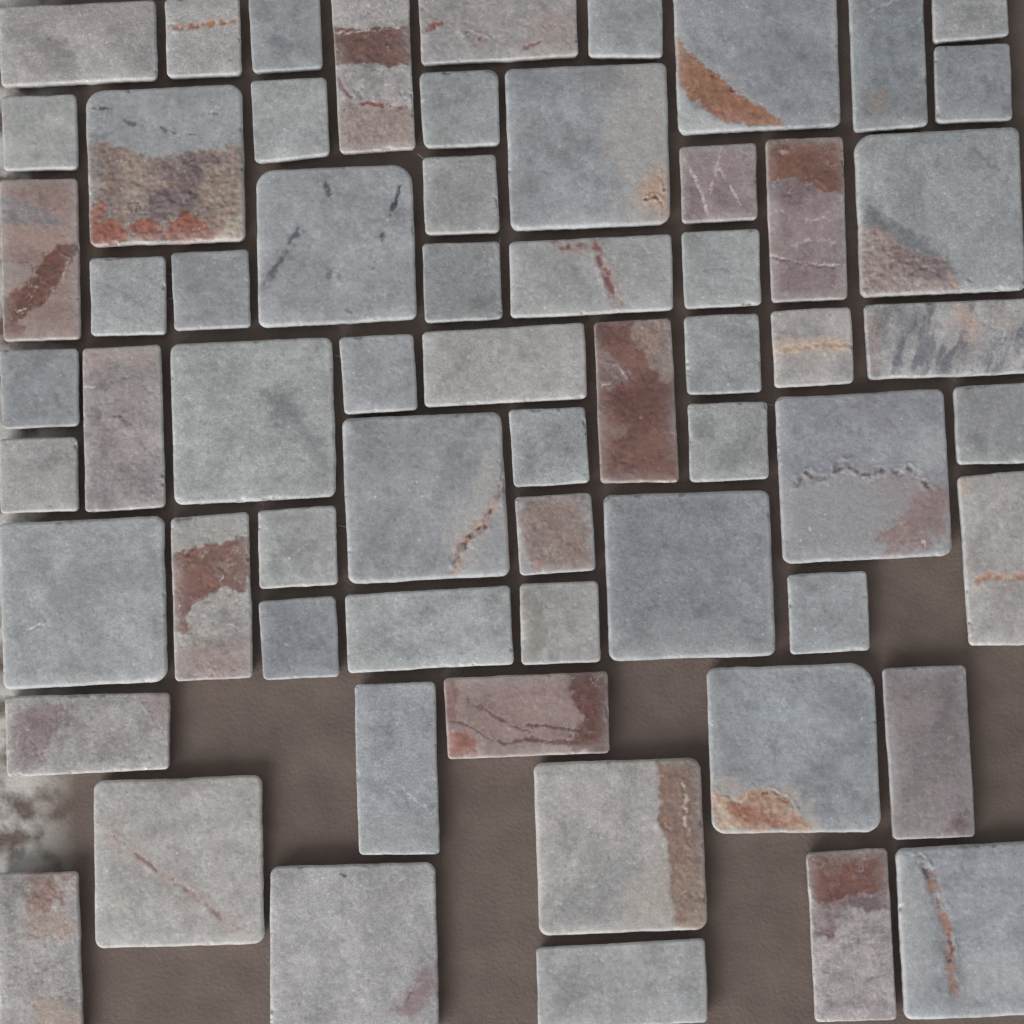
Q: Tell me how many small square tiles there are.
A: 27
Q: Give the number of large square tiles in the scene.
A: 15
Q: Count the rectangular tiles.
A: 21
